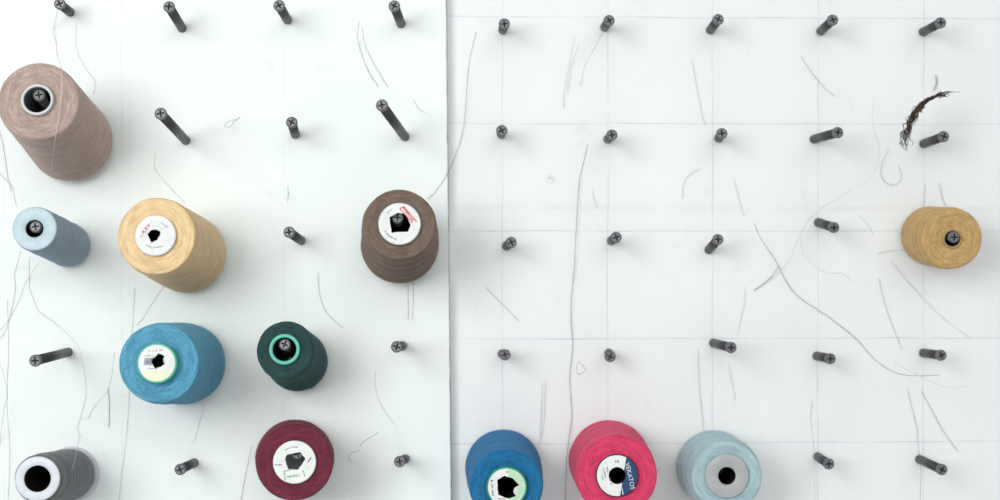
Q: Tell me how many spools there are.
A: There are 12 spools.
